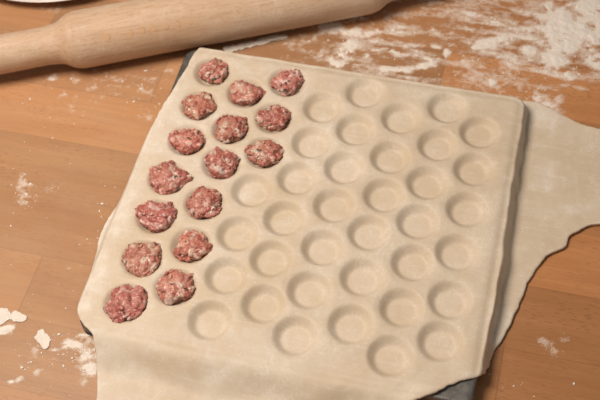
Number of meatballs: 16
